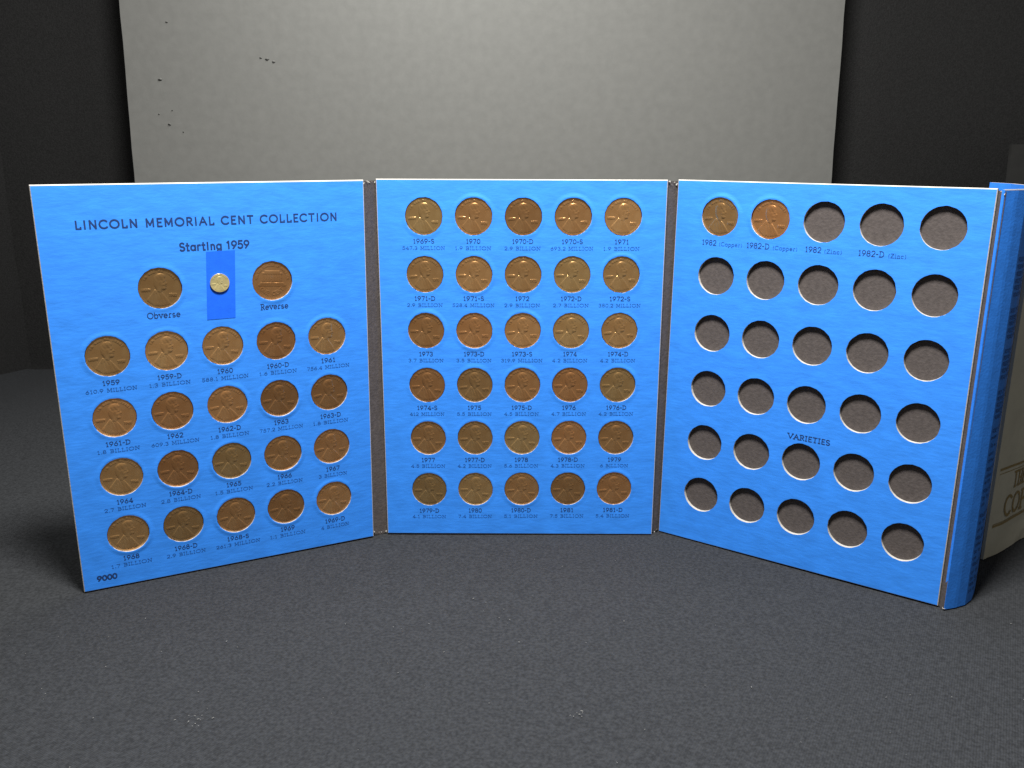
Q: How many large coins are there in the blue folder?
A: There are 54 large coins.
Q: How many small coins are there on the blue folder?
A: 1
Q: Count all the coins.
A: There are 55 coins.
